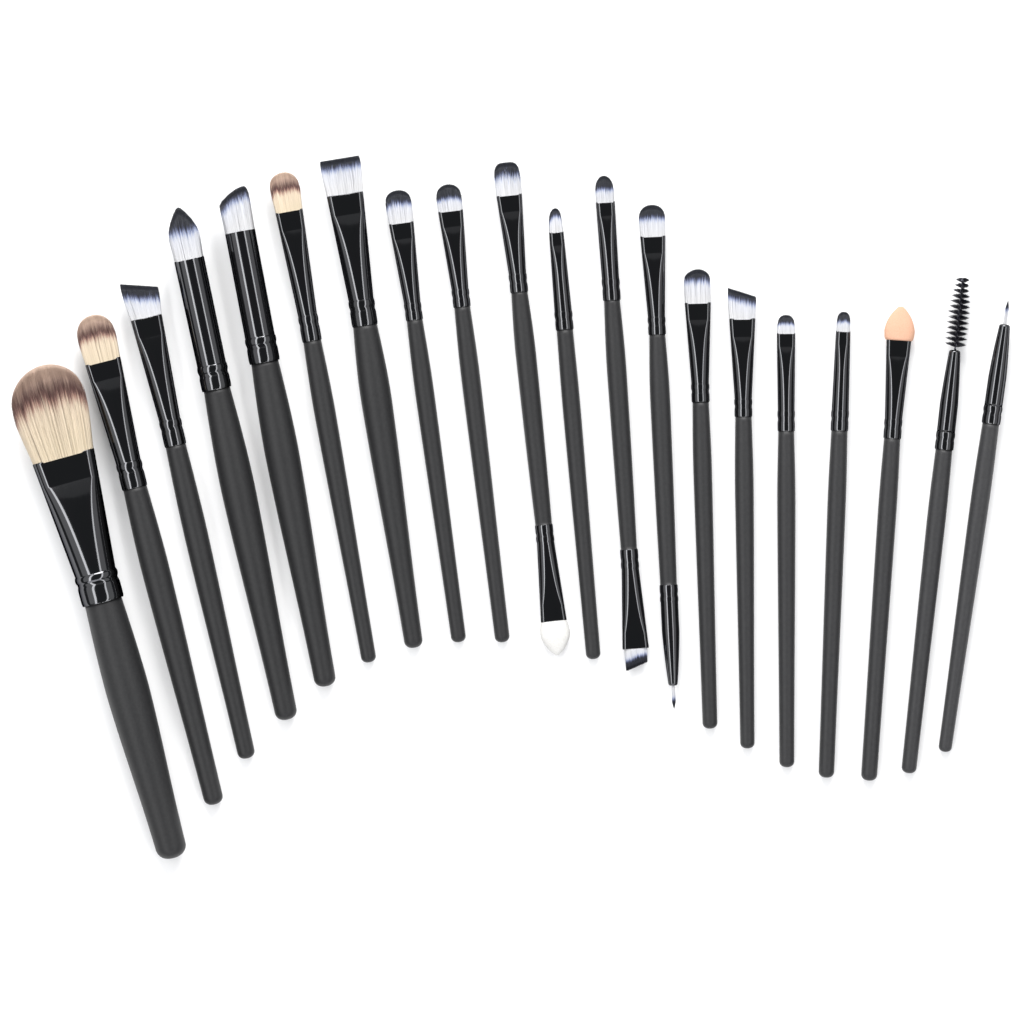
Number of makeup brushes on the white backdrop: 20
